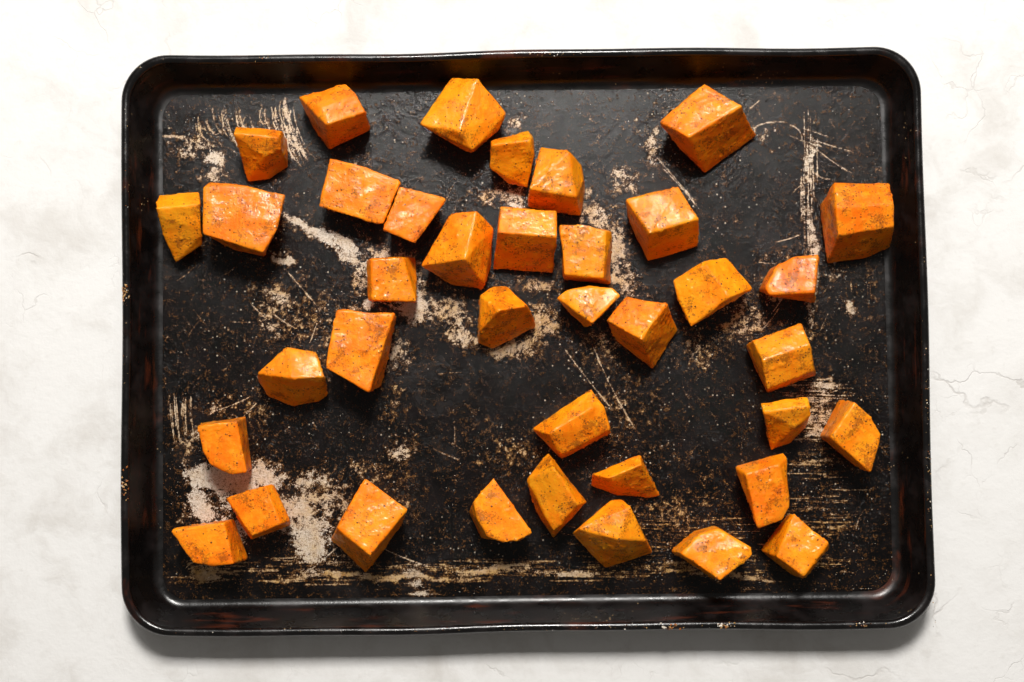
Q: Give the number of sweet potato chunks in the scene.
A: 38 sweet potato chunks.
